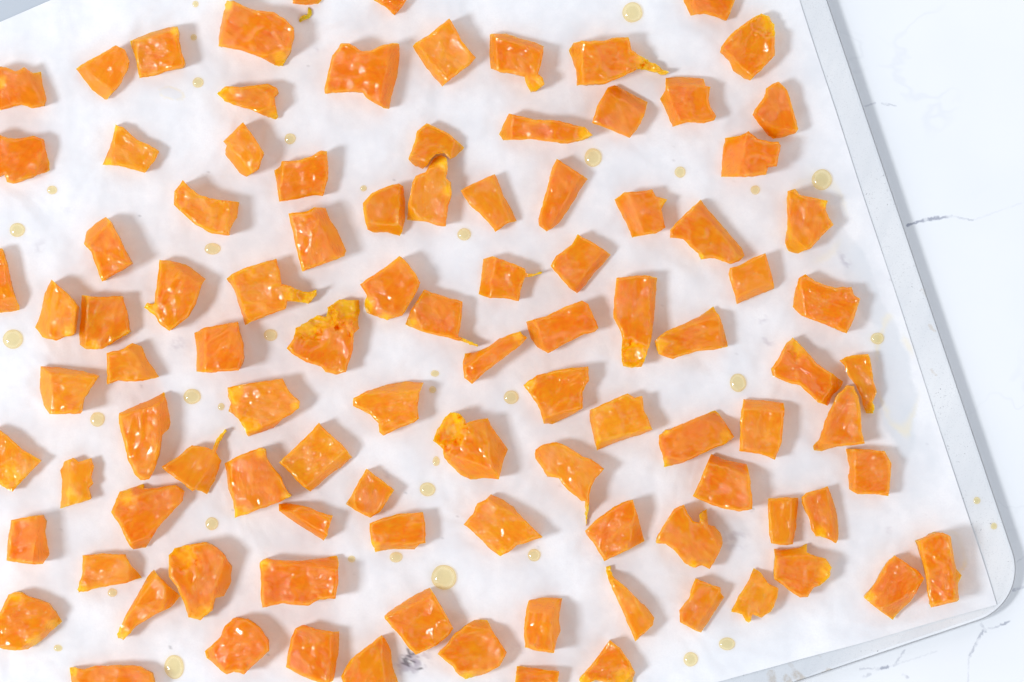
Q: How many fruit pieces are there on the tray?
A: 101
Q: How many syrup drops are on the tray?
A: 38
